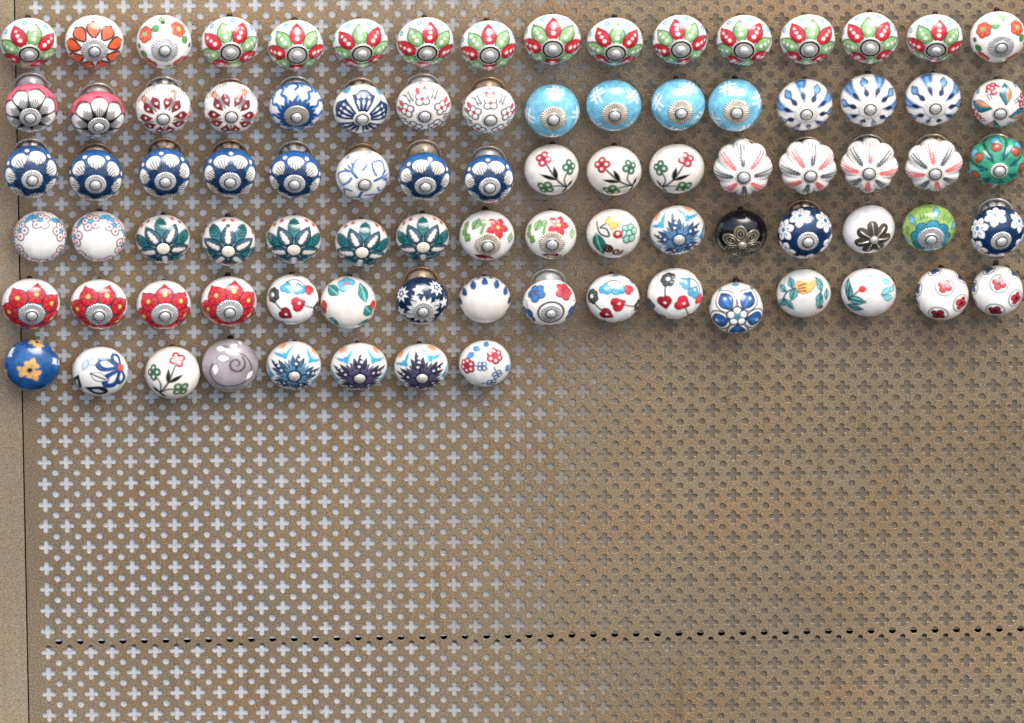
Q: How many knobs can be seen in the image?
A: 88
